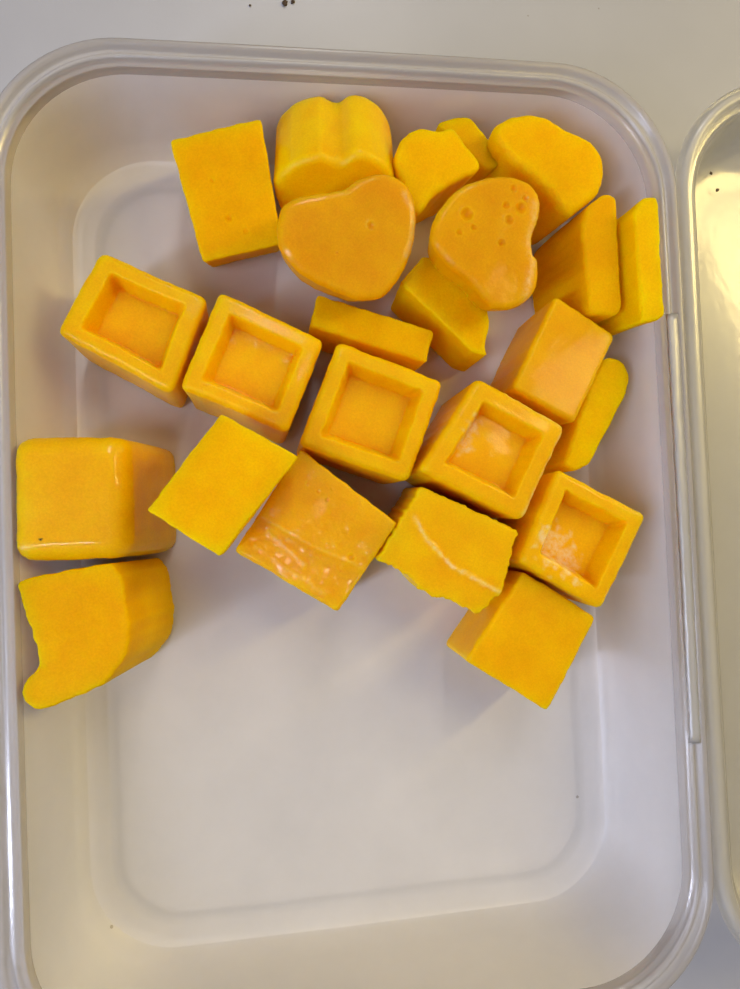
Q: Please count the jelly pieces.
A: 24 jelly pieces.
